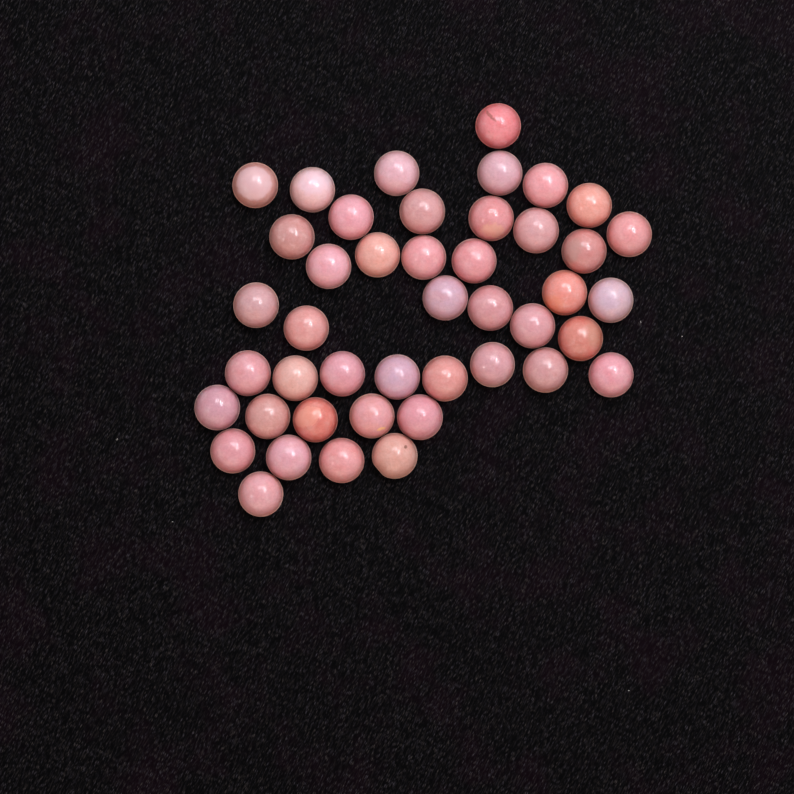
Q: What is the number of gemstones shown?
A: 44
